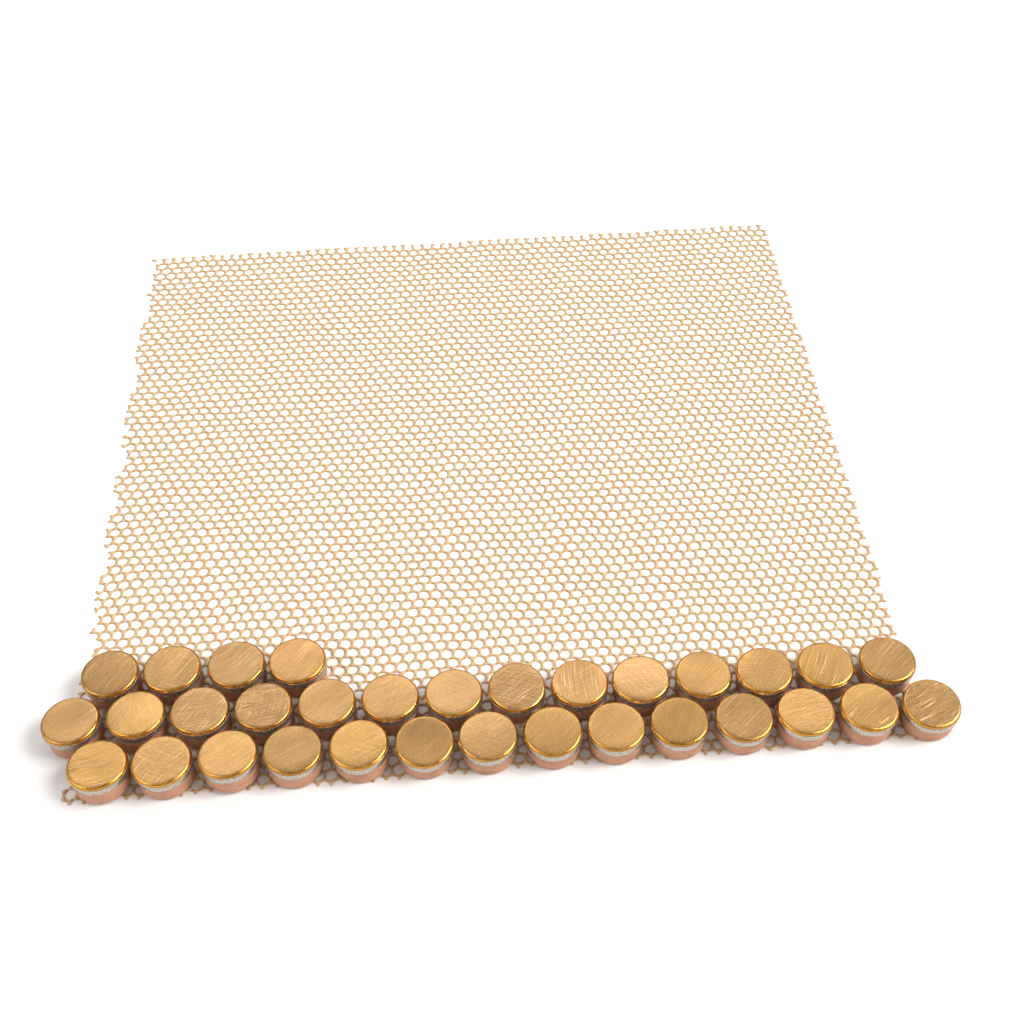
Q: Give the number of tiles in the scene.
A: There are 32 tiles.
